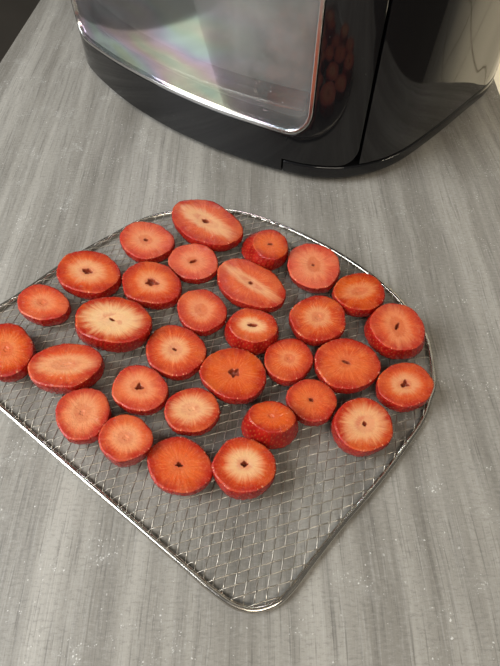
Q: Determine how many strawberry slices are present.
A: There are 31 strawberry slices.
